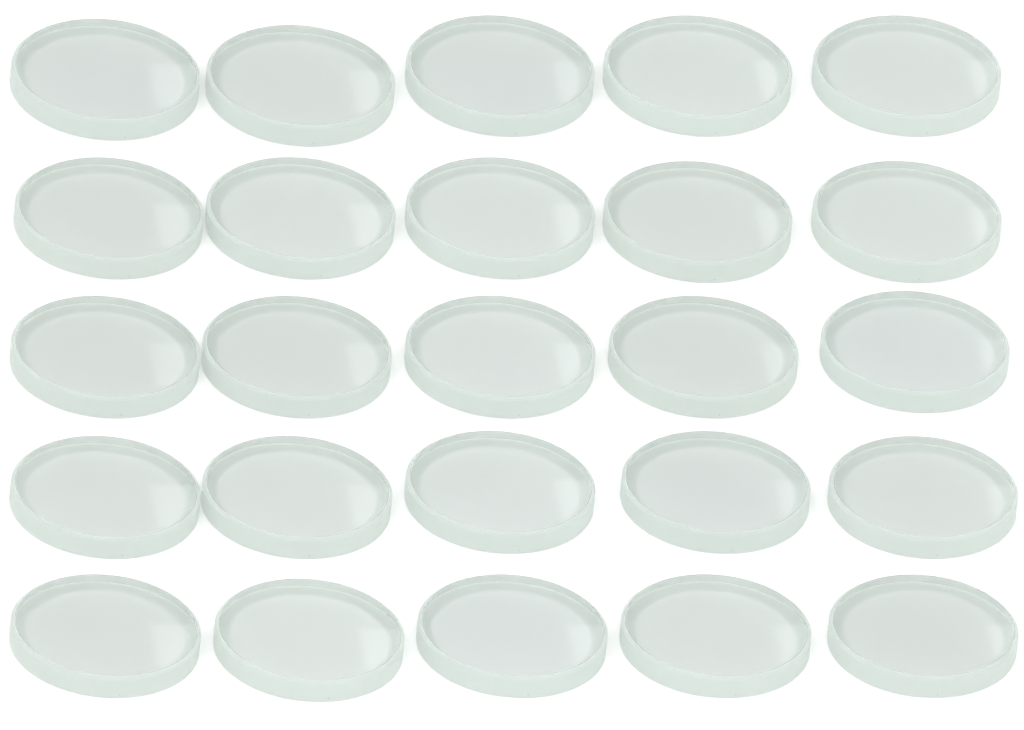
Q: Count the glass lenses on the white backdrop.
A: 25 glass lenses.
